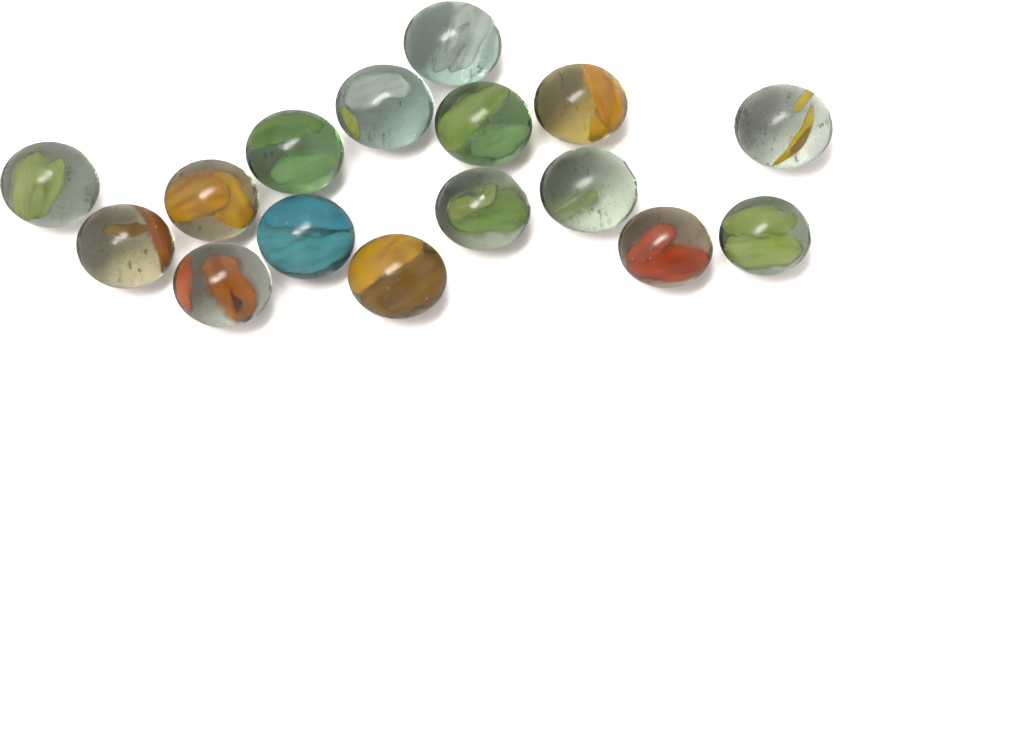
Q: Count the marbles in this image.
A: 16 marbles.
